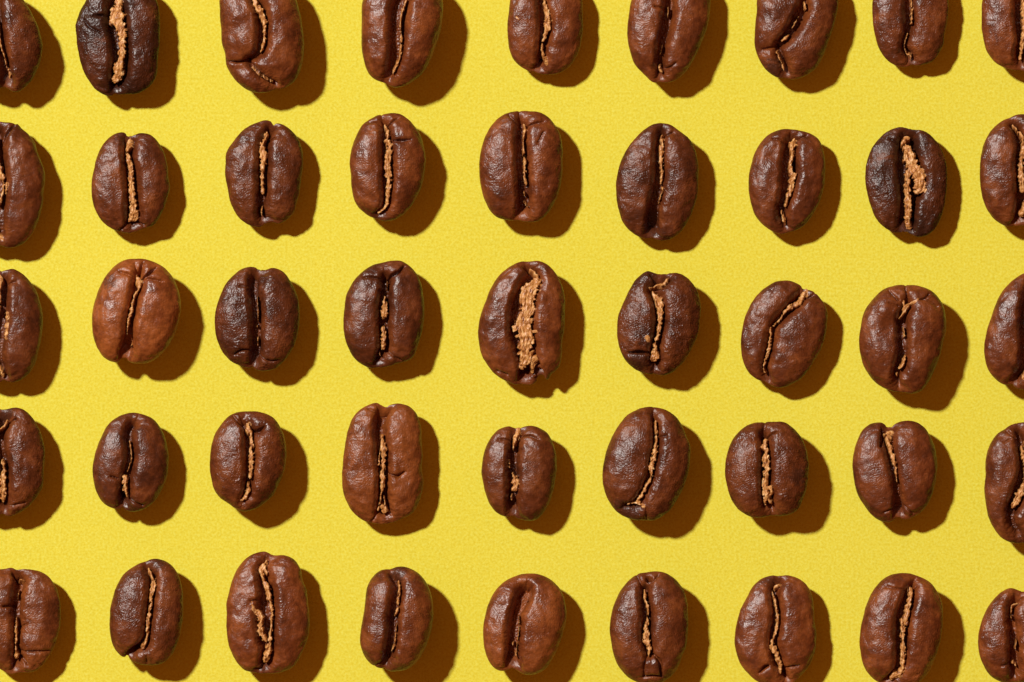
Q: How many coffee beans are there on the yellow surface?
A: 45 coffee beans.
